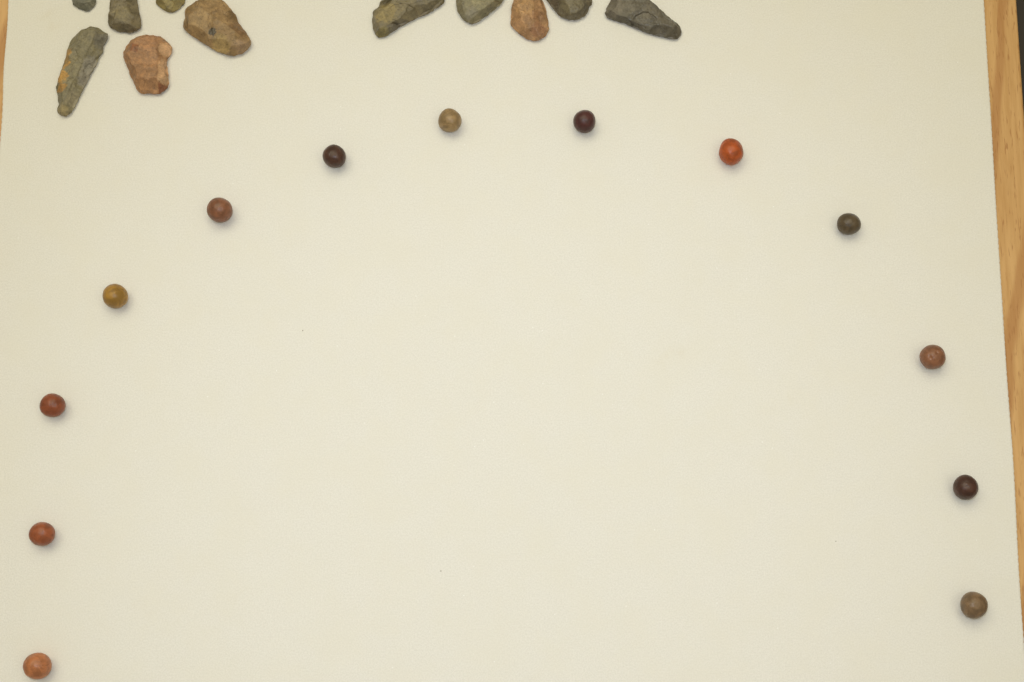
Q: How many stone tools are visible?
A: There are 11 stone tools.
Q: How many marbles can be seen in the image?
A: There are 13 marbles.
